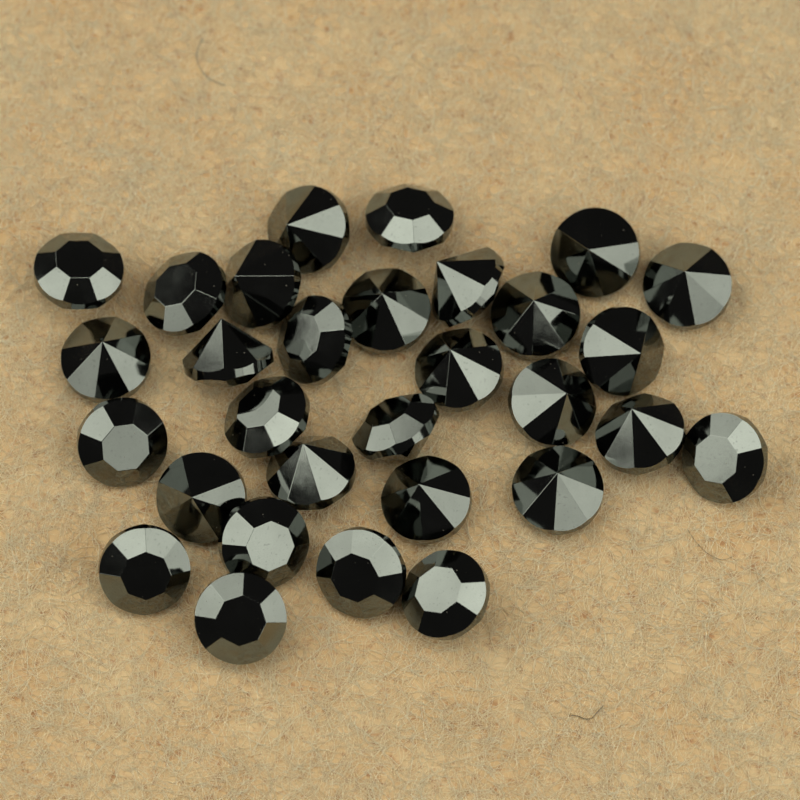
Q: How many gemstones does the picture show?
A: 30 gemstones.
